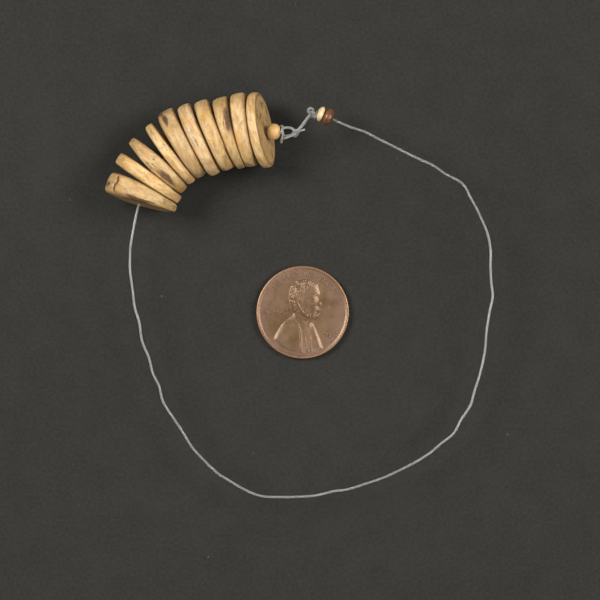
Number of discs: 10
